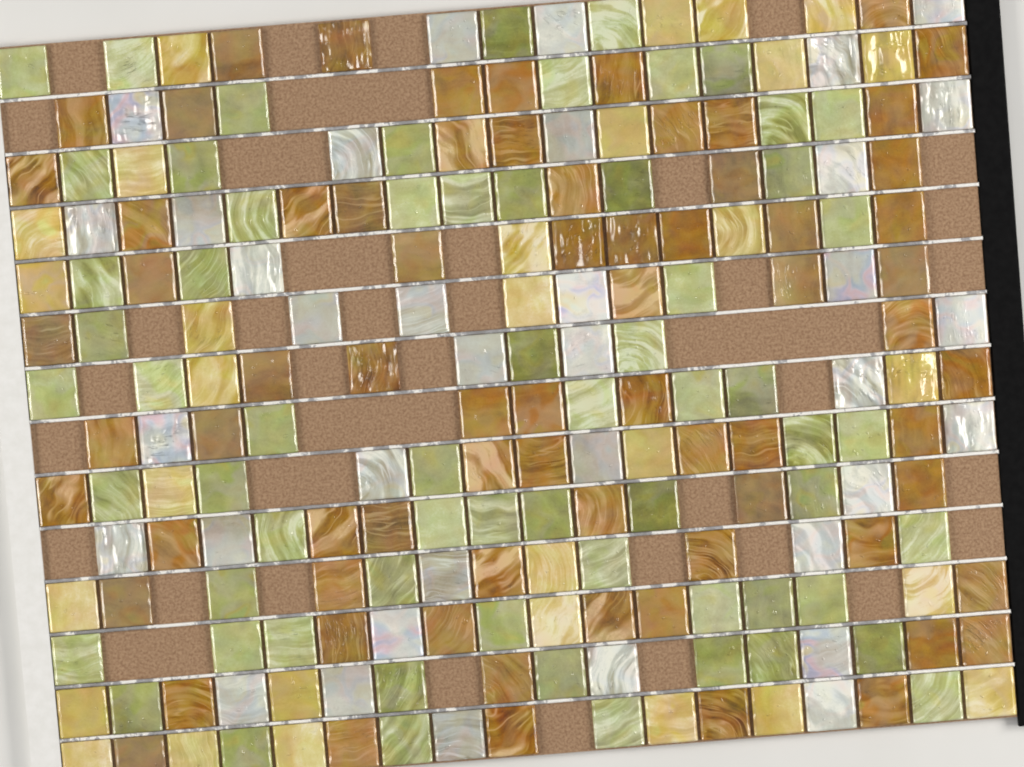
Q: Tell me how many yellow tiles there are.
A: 30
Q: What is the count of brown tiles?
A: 72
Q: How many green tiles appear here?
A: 64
